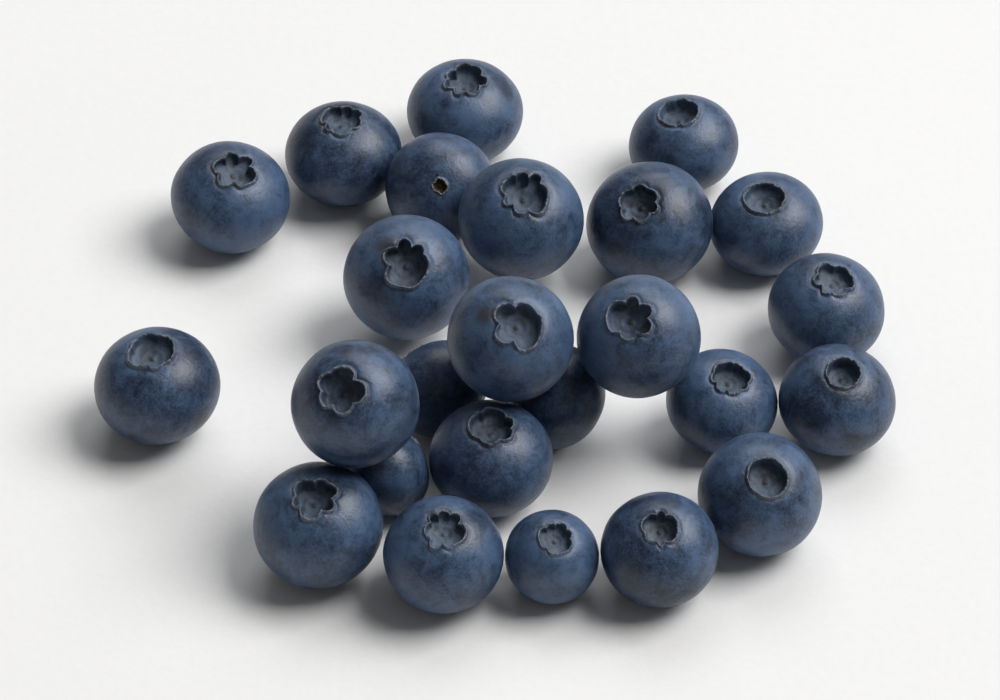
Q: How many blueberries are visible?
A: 25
